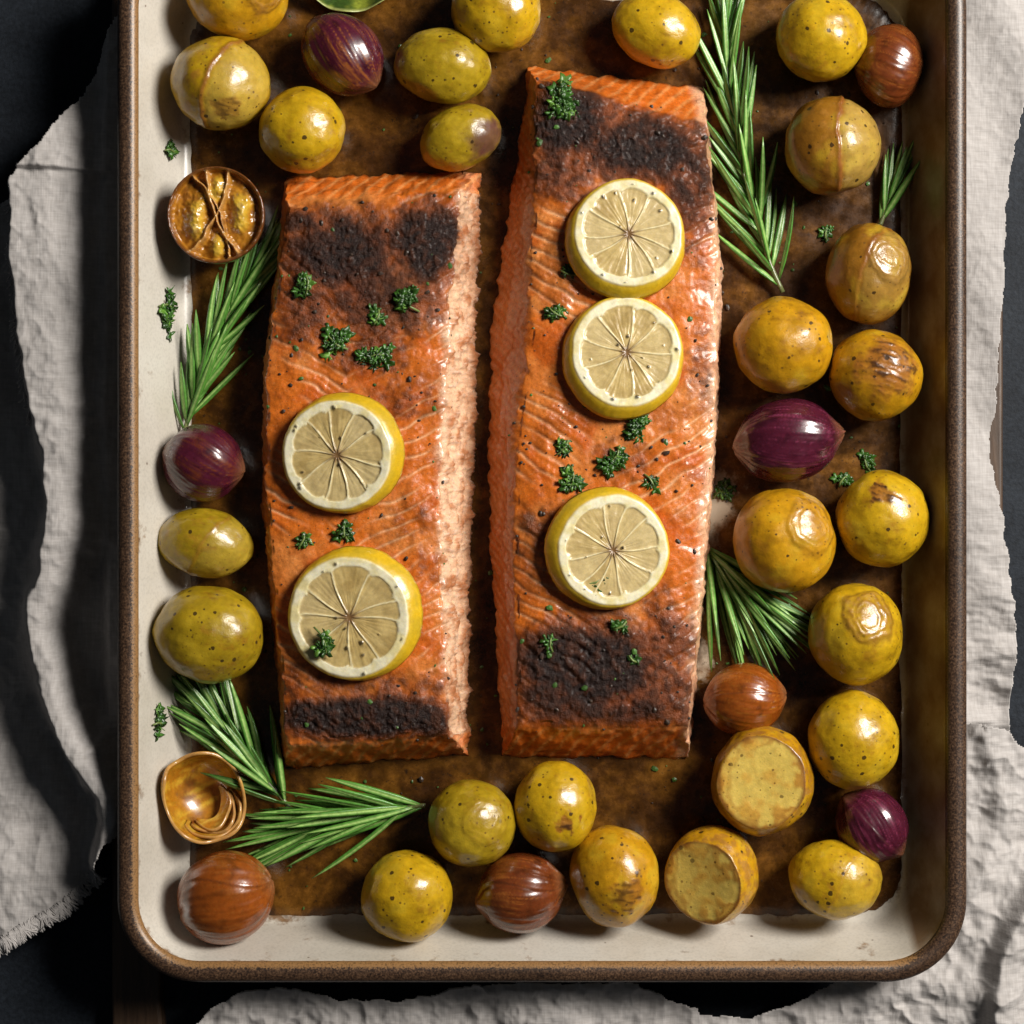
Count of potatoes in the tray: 25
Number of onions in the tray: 8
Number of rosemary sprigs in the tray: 6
